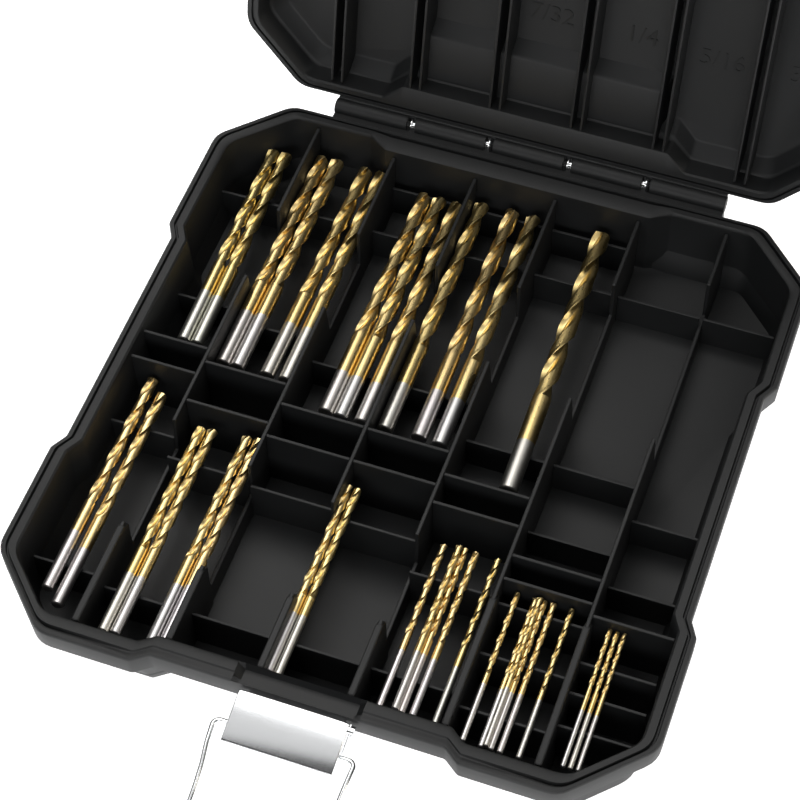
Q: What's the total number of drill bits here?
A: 35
